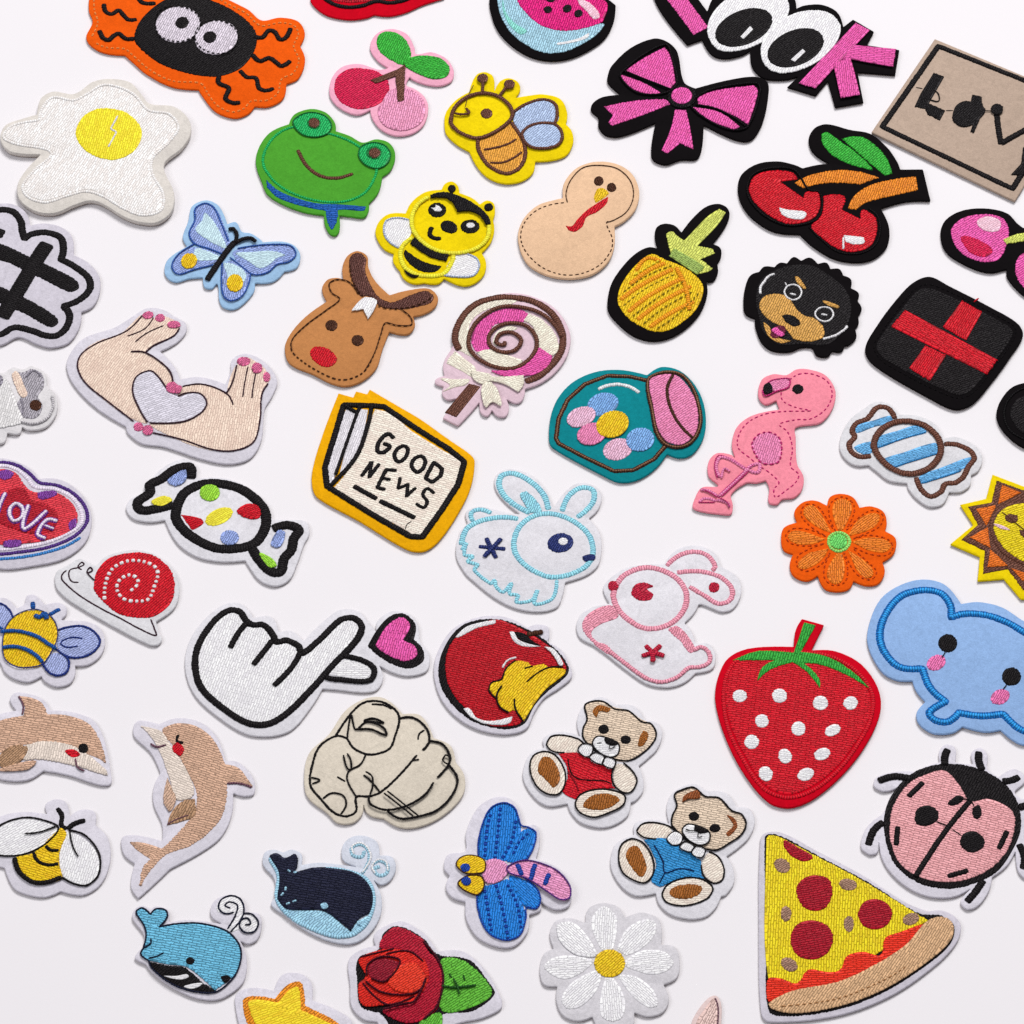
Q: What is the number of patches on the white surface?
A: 55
